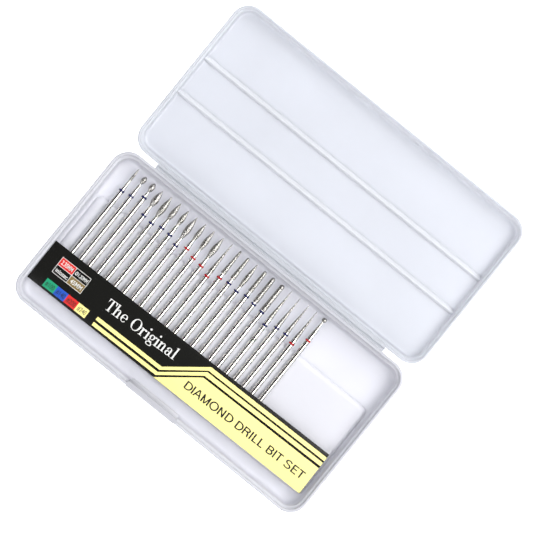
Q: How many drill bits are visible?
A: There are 23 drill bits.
